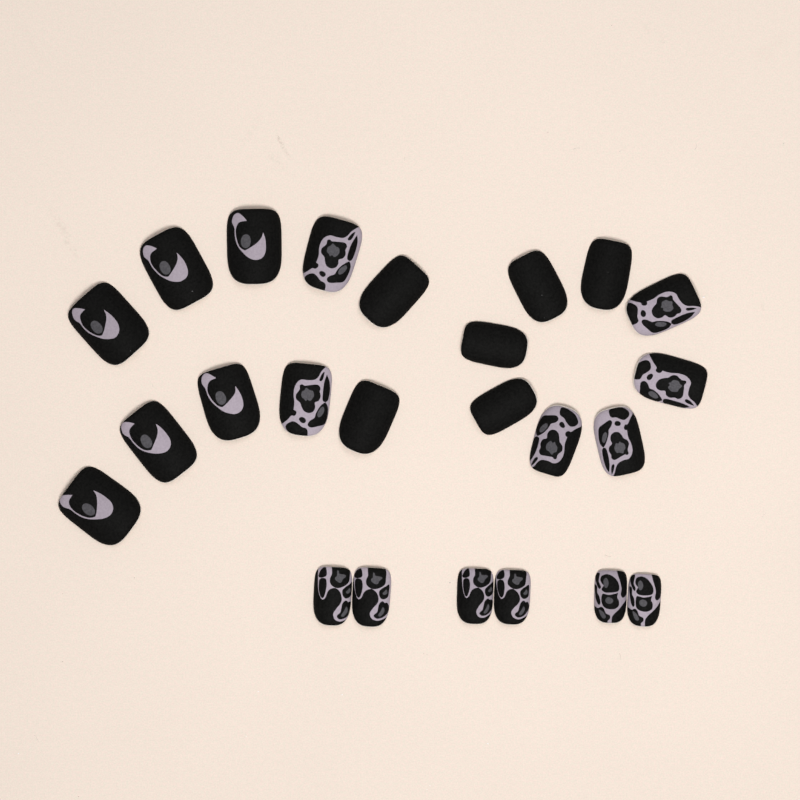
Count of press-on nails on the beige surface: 24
